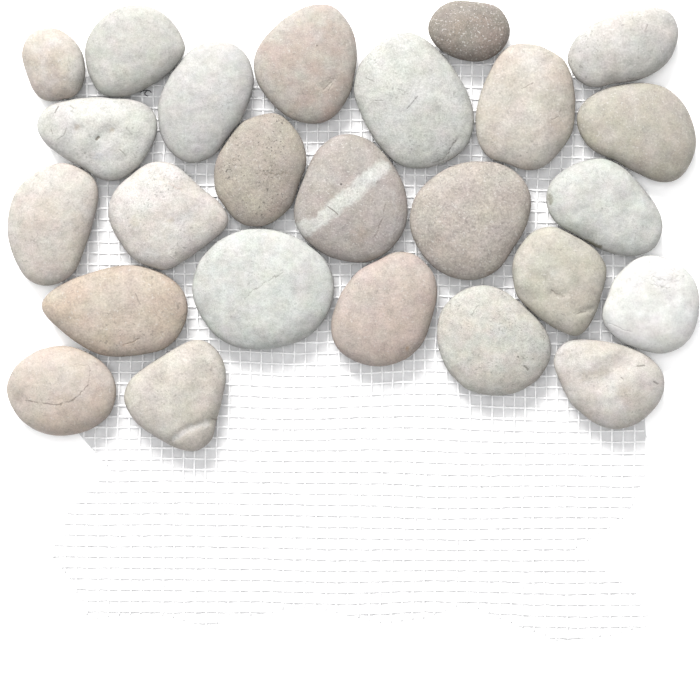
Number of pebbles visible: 25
